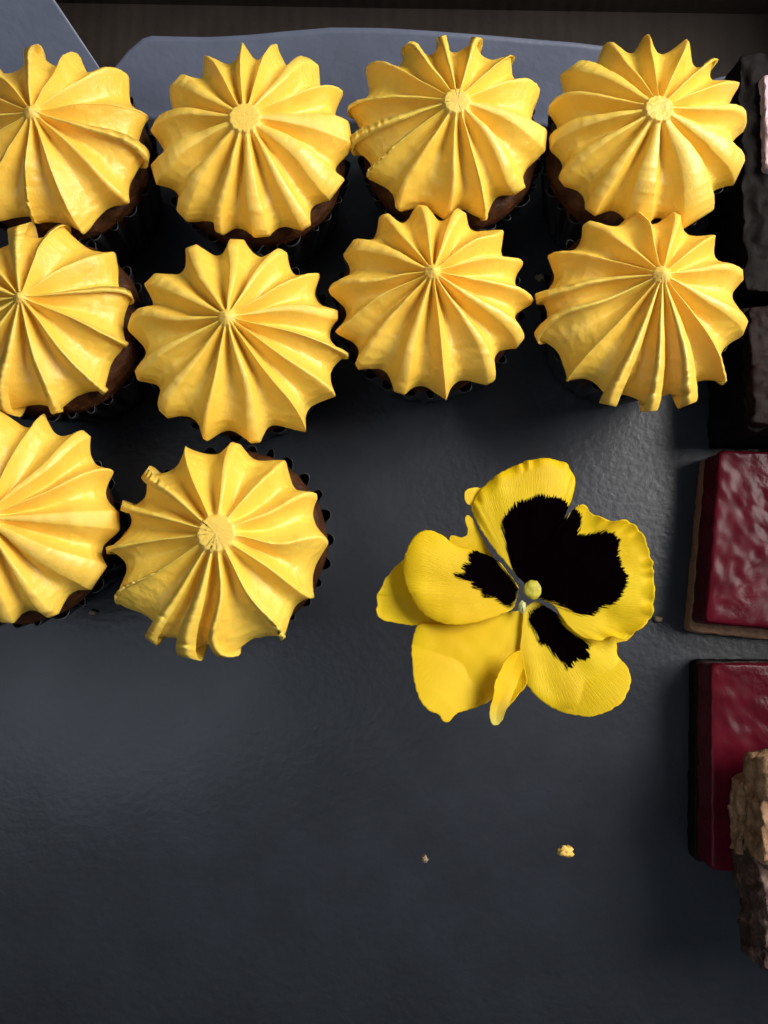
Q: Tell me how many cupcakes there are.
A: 10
